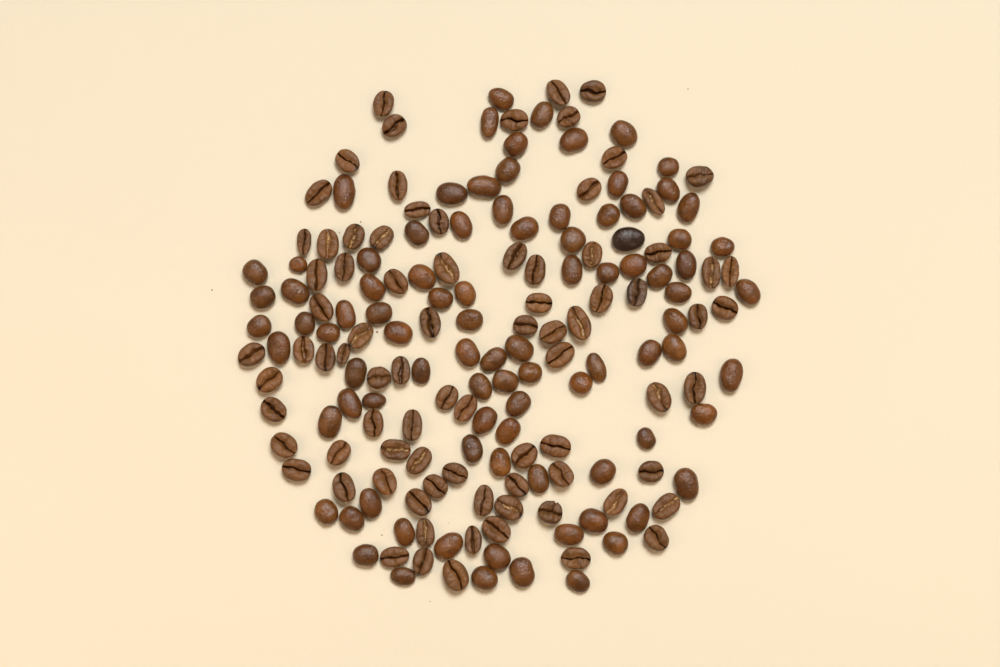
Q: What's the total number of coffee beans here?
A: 174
